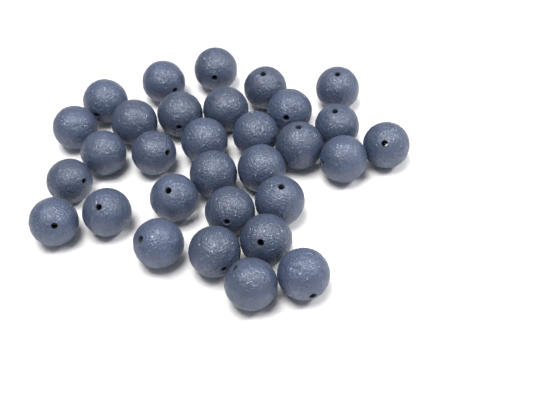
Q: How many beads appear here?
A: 31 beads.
